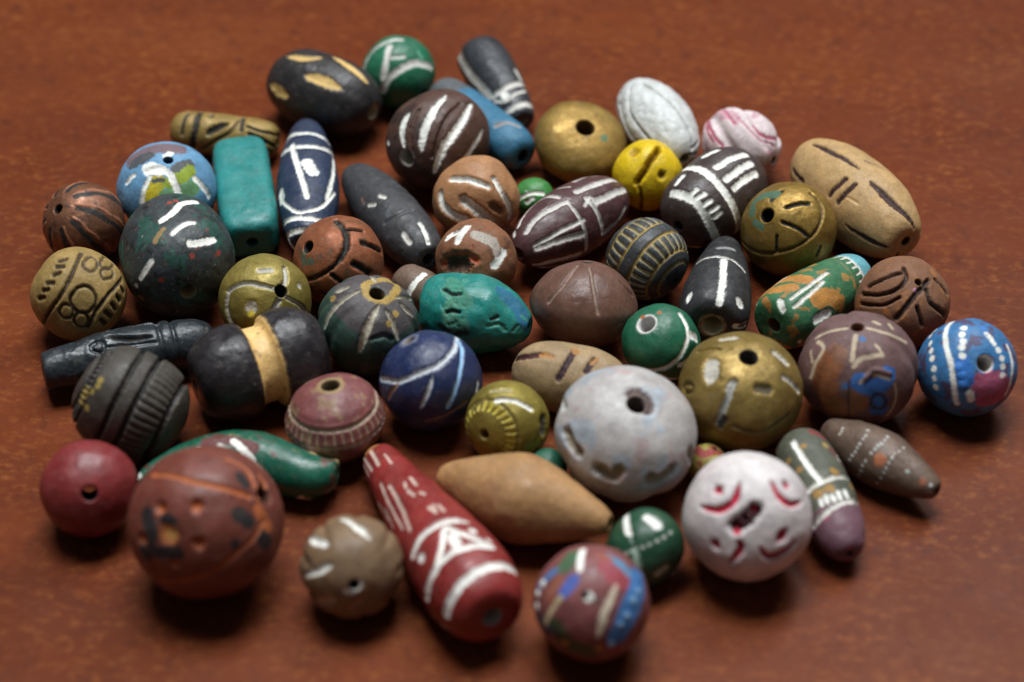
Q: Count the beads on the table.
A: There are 59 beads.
